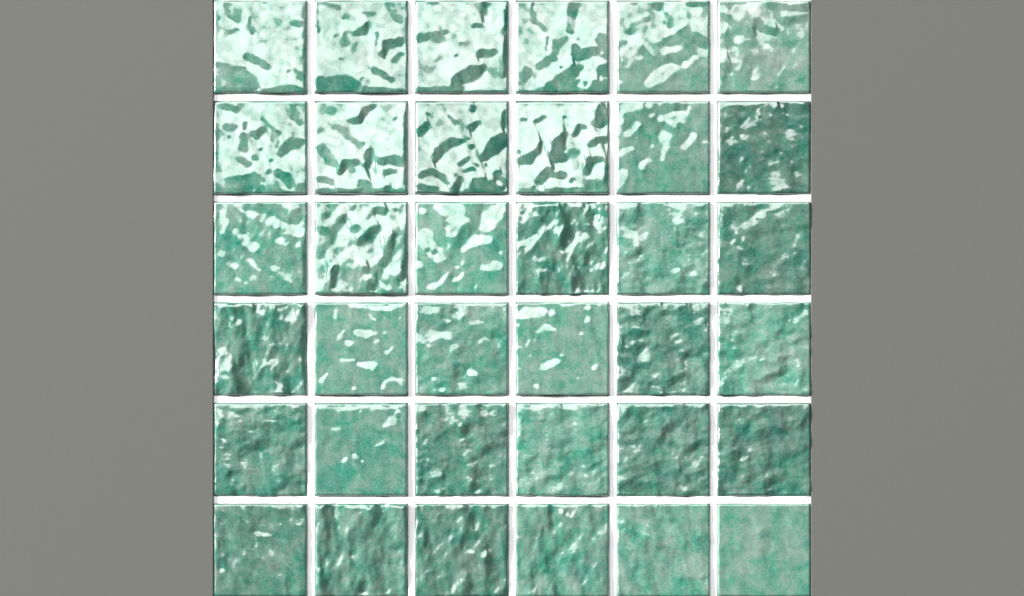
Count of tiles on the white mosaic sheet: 36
